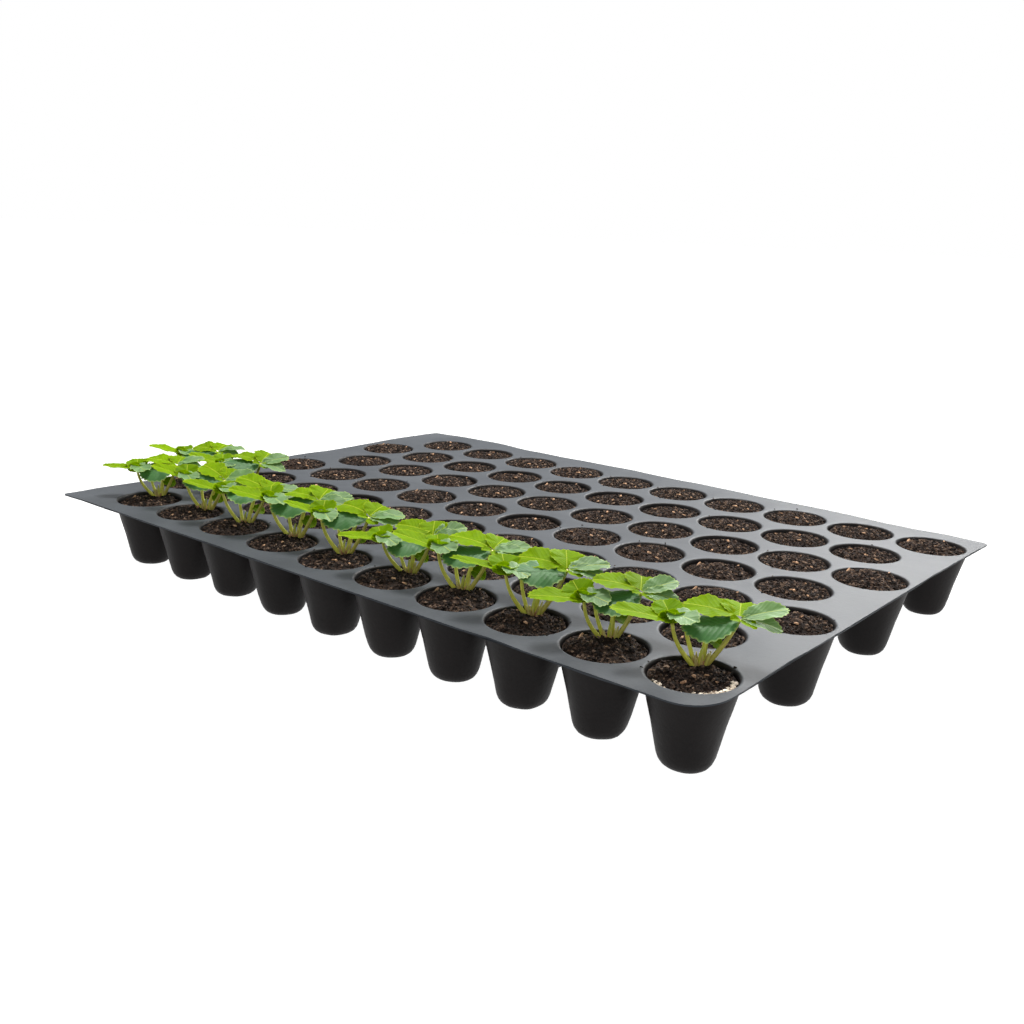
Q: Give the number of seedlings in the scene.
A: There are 12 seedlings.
